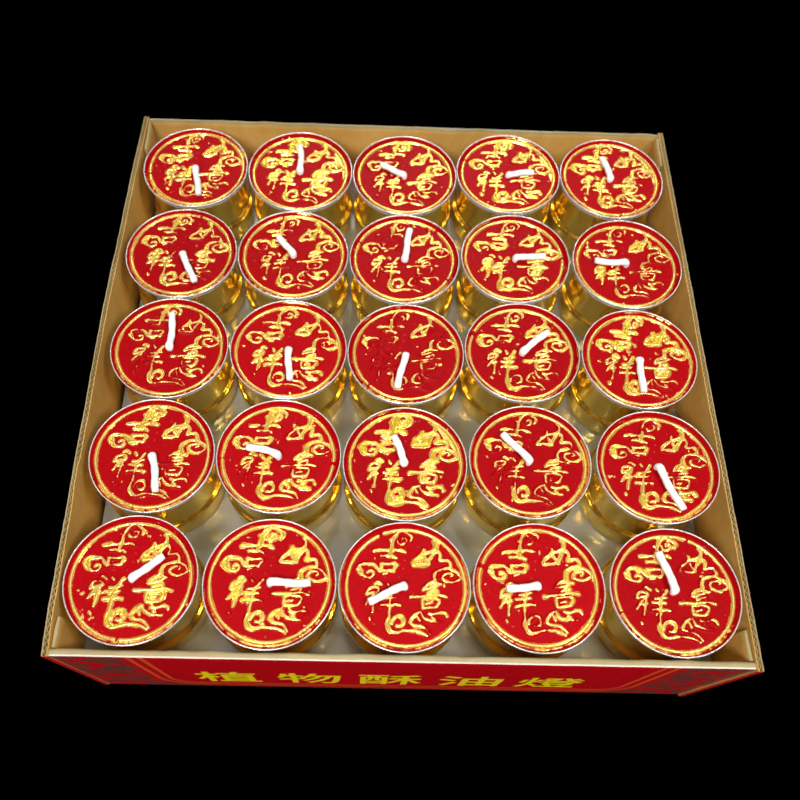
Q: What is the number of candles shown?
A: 25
